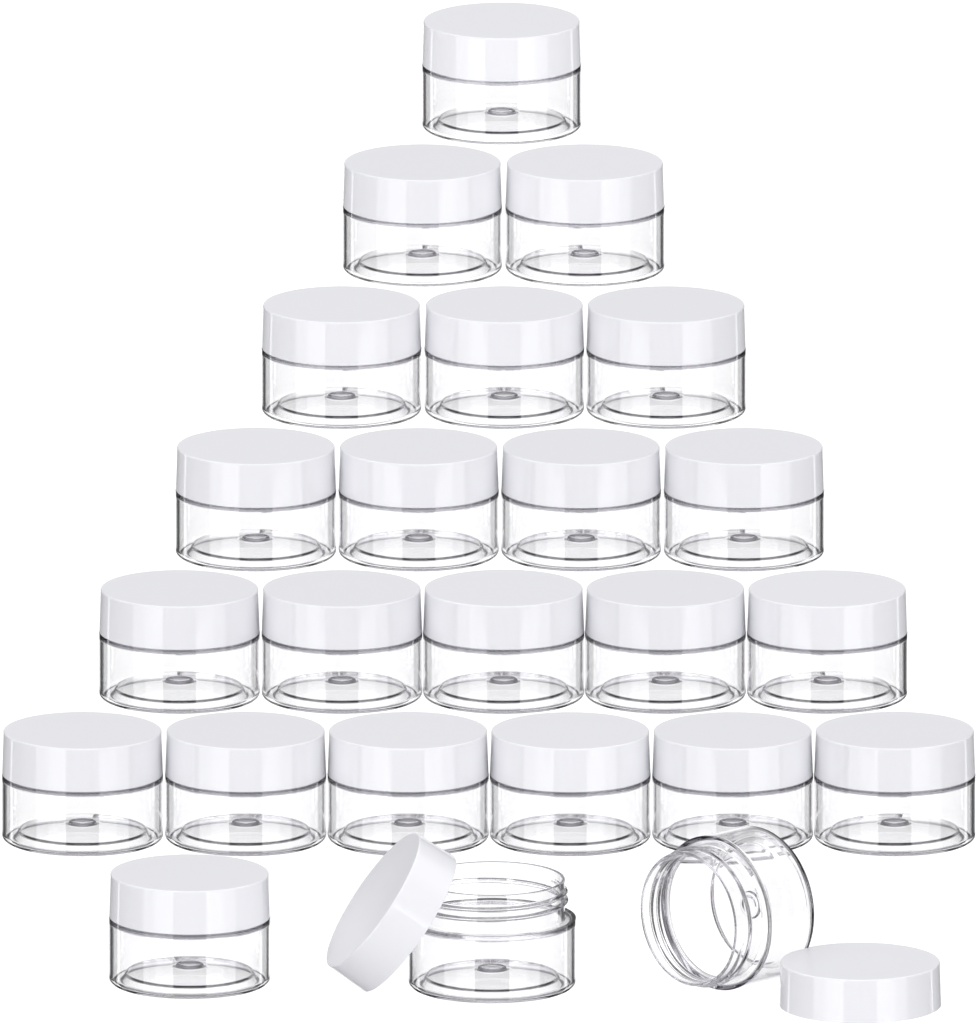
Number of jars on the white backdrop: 24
